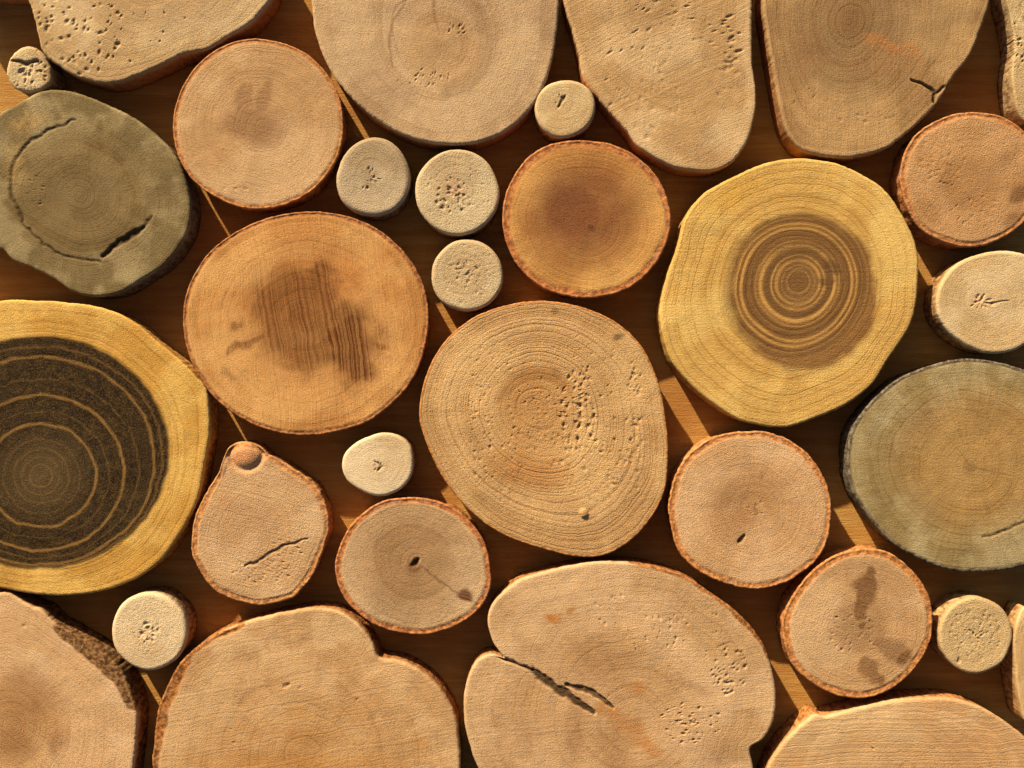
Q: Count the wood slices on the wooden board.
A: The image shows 32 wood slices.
